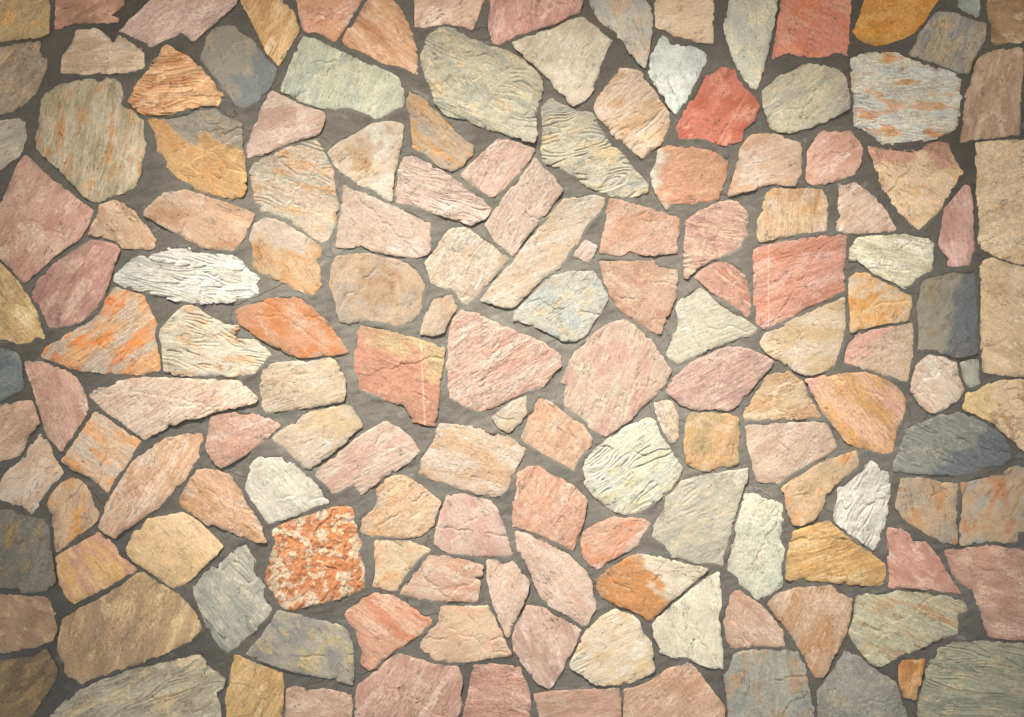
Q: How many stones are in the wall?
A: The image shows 154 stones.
